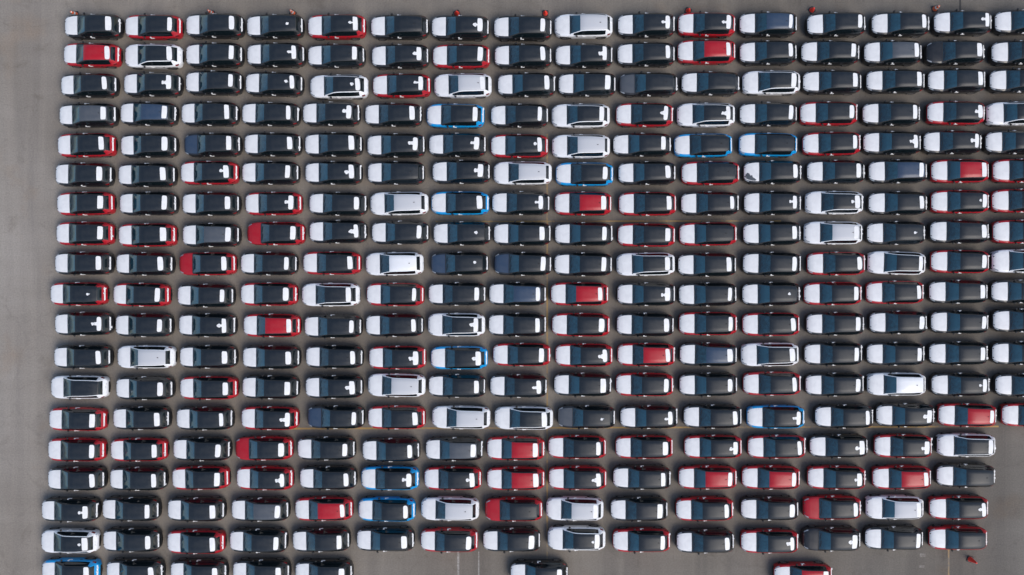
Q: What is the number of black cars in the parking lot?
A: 164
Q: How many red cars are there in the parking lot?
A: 85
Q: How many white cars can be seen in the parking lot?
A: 32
